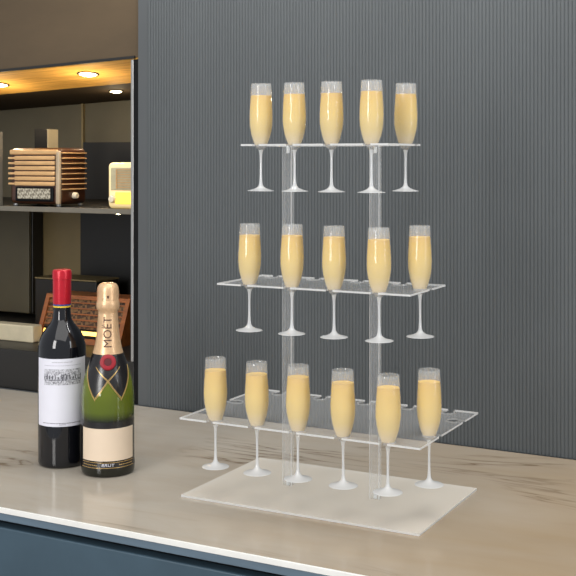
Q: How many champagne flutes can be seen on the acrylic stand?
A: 16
